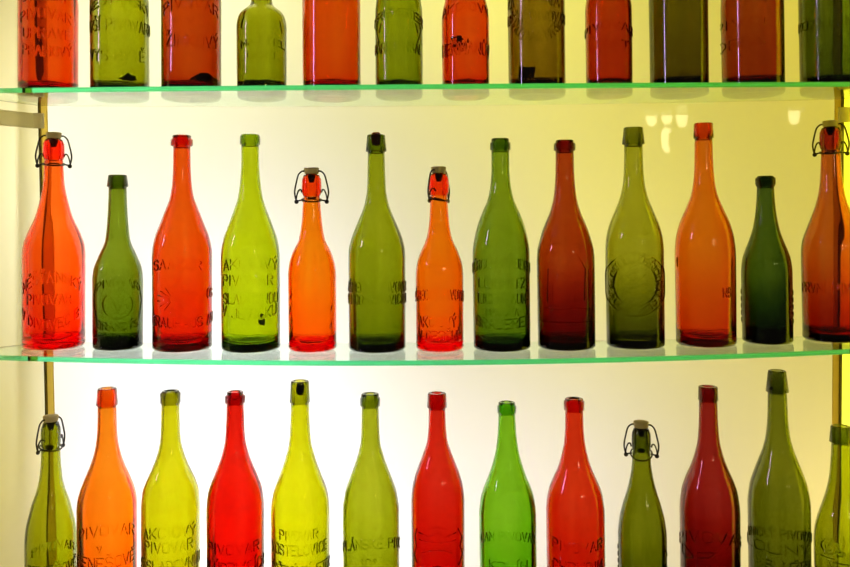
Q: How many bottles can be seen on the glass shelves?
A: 38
